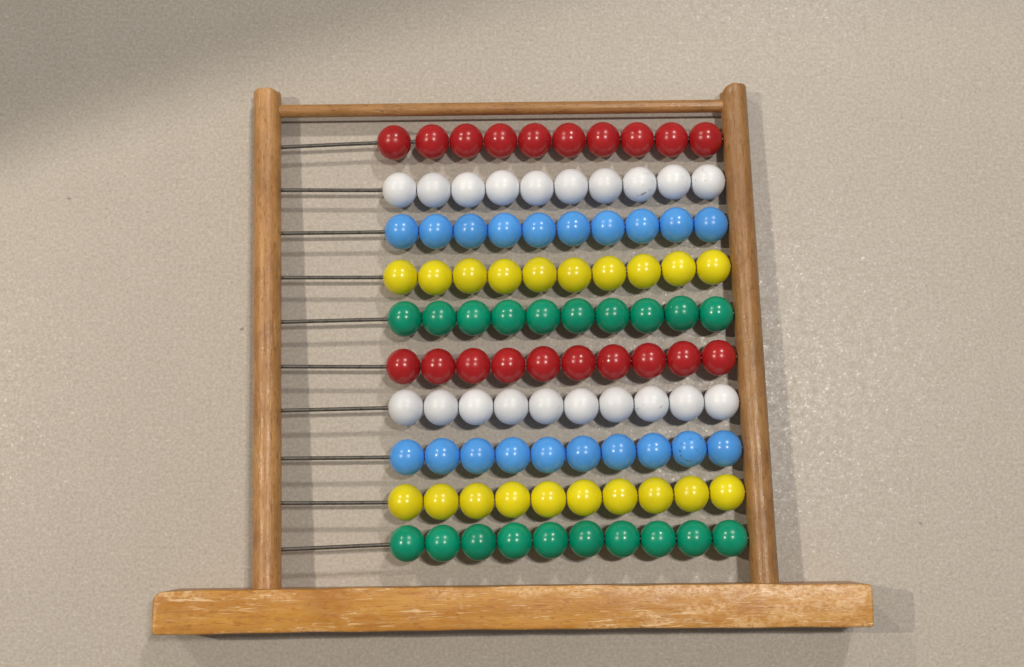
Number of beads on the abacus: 100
